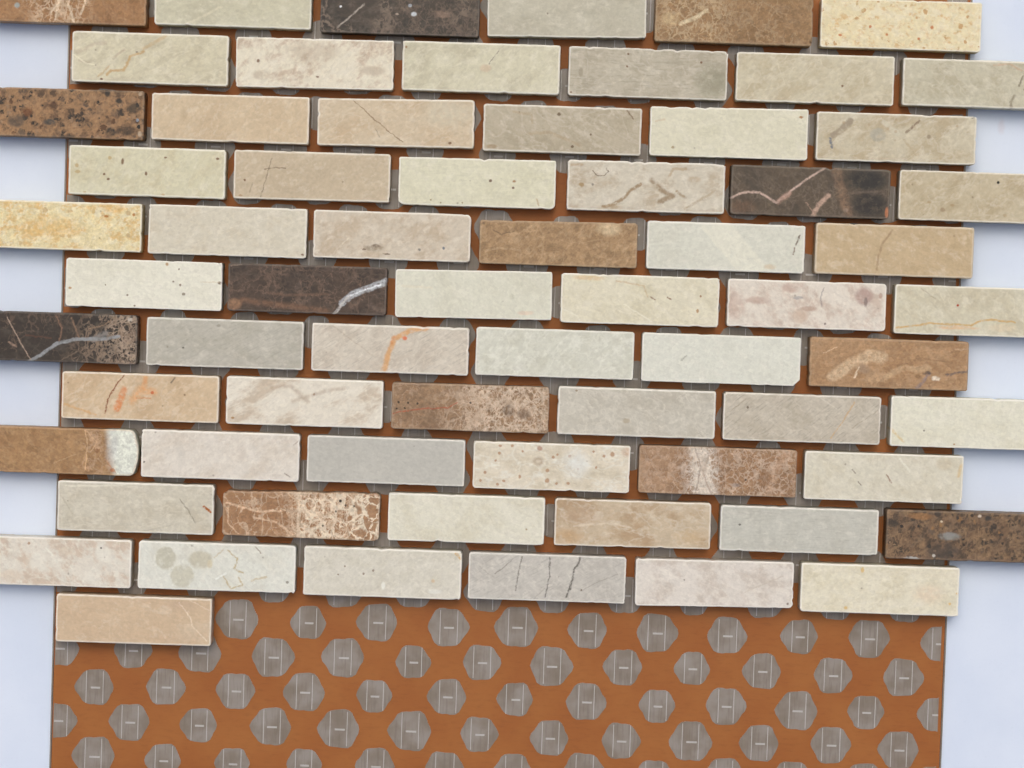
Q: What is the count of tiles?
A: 67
